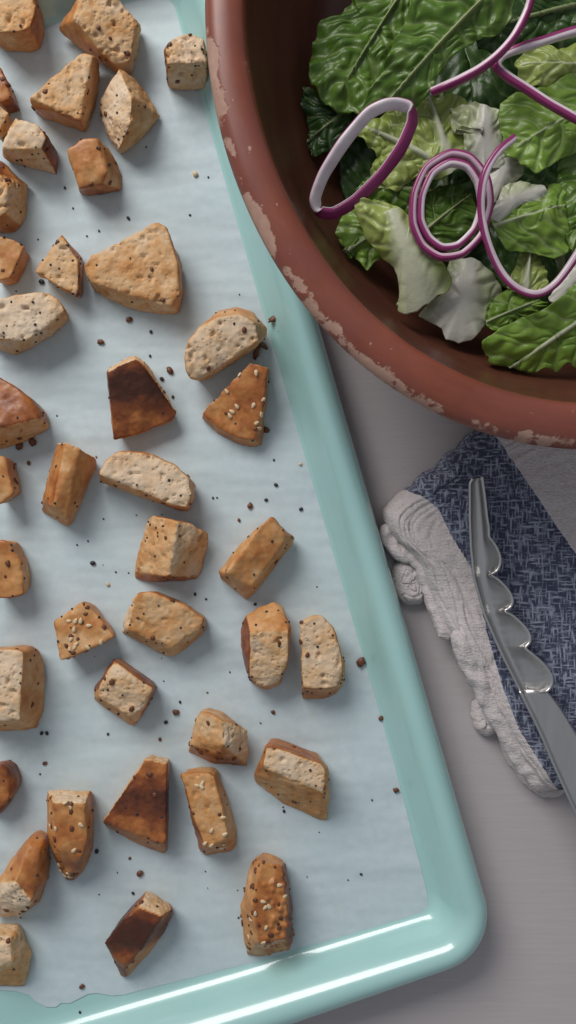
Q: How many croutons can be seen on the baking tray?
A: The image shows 40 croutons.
